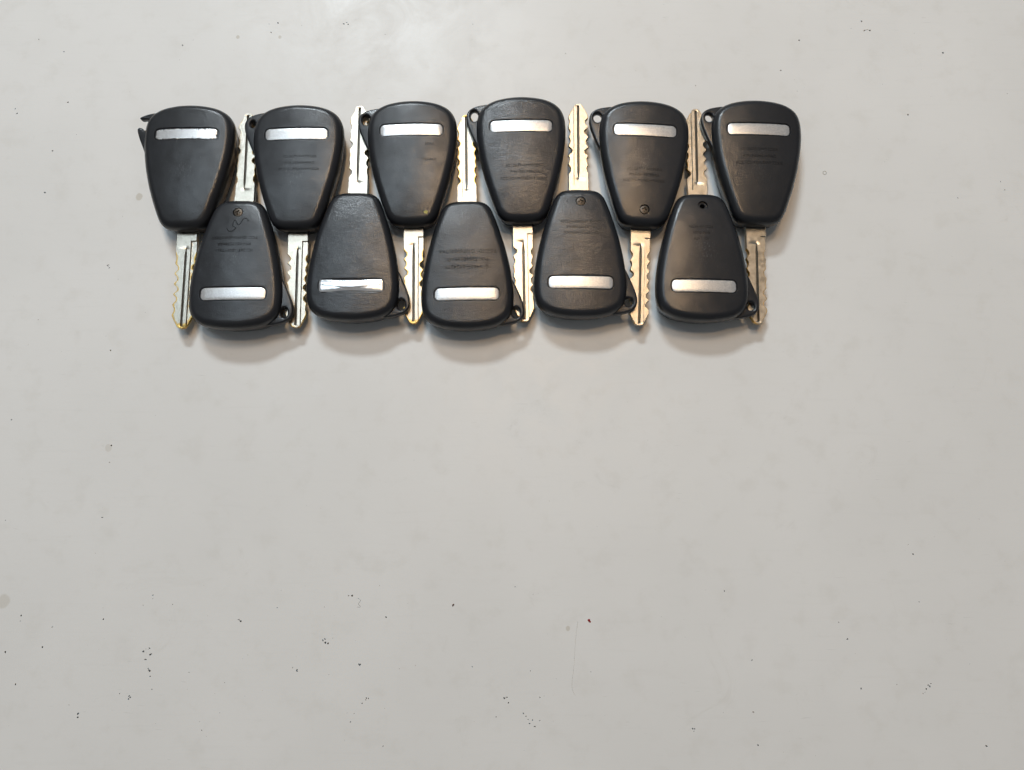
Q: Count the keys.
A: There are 11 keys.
